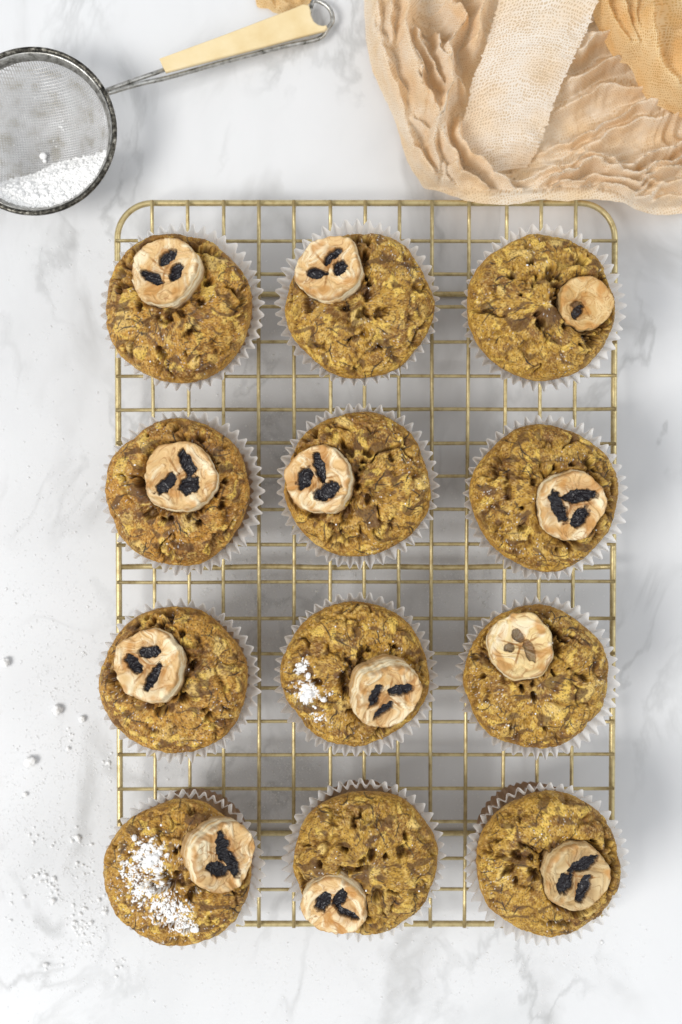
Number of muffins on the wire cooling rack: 12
